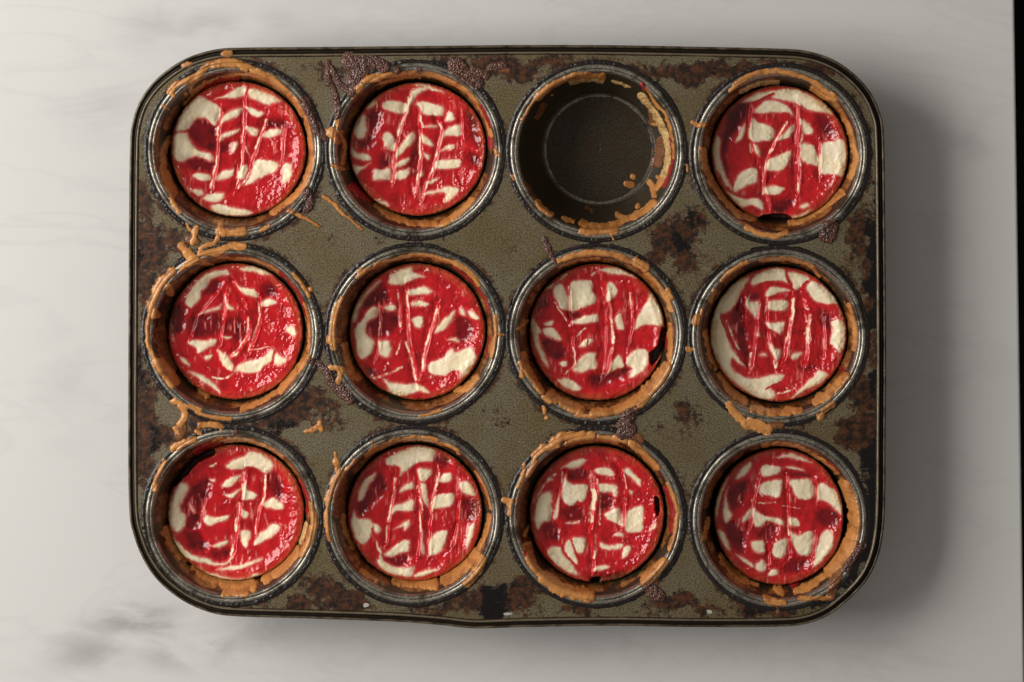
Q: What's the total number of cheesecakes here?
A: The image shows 11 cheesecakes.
